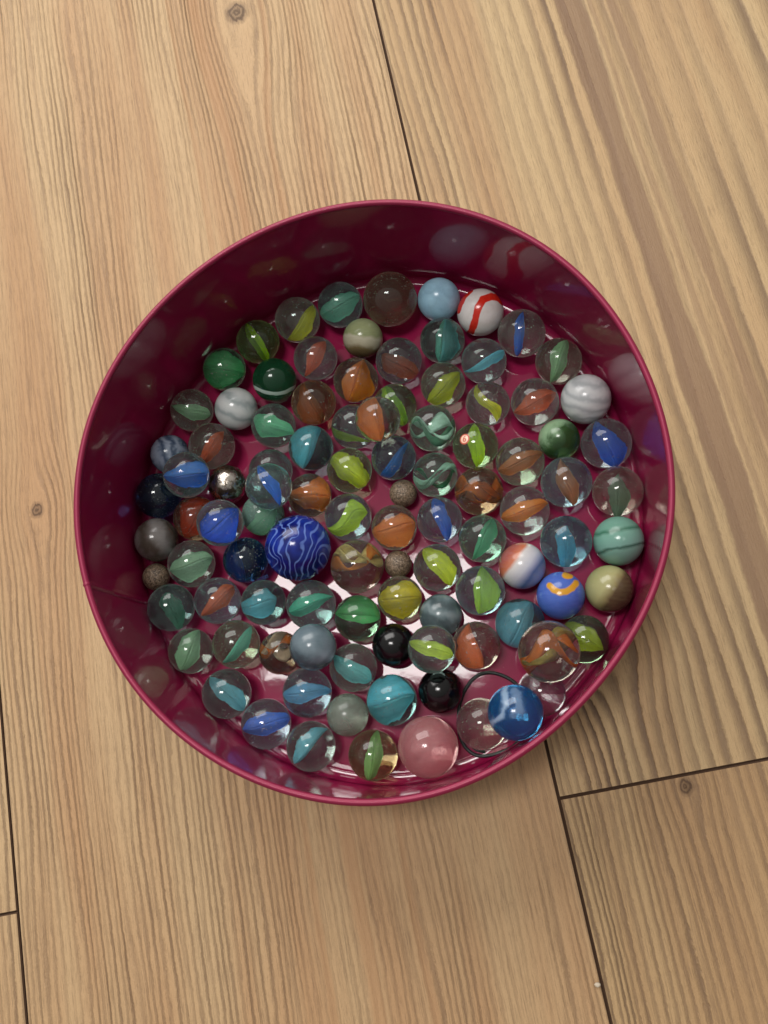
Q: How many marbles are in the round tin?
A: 100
